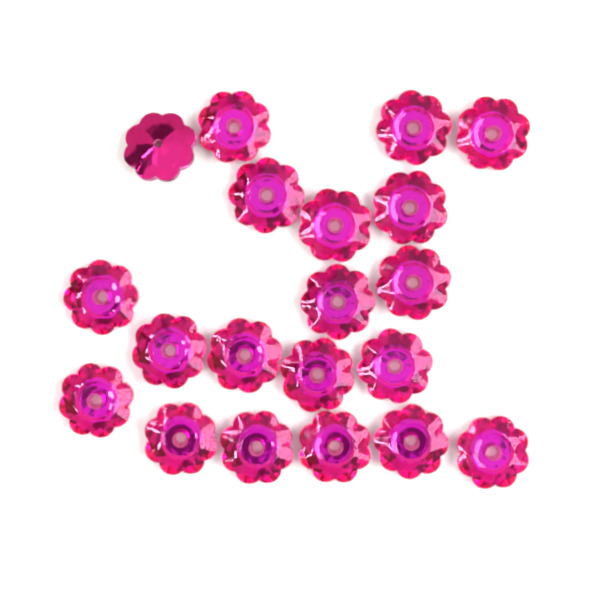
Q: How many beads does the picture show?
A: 20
